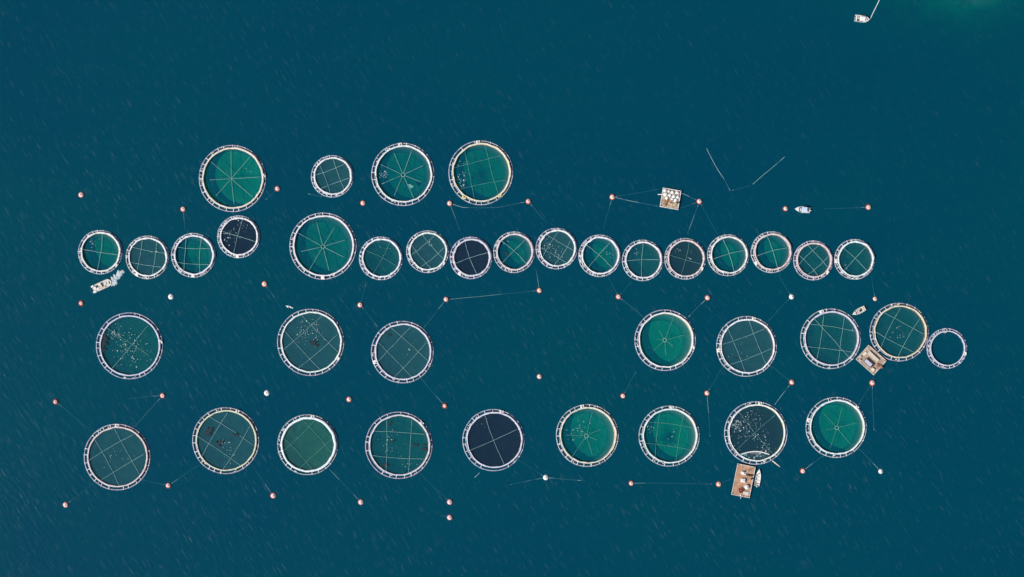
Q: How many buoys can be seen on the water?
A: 41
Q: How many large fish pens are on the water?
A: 20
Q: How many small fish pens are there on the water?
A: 18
